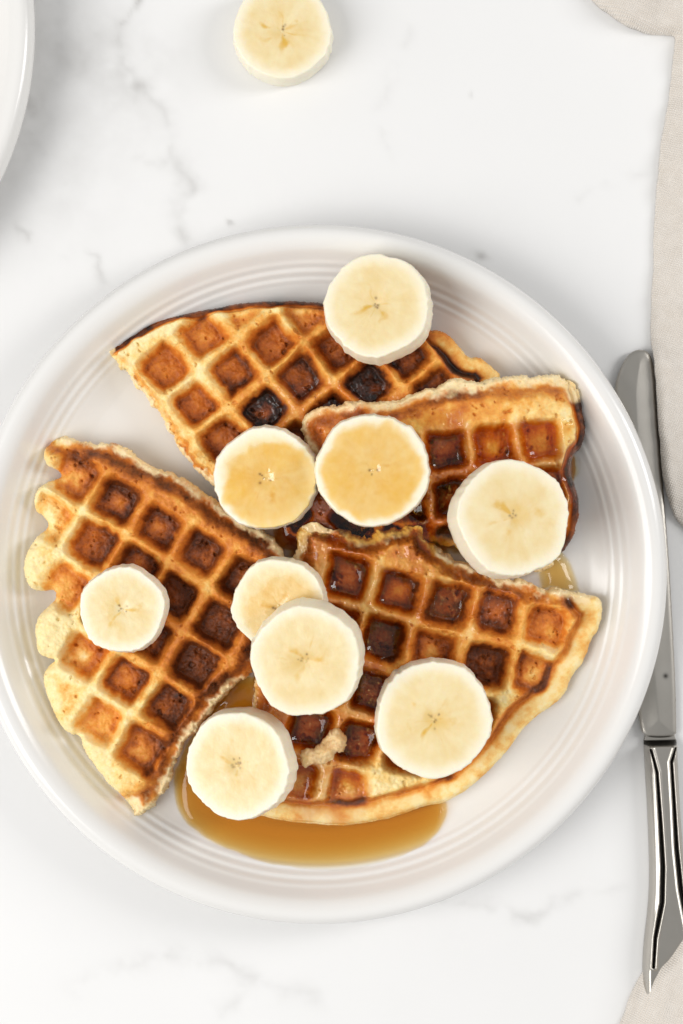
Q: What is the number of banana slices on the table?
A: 10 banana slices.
